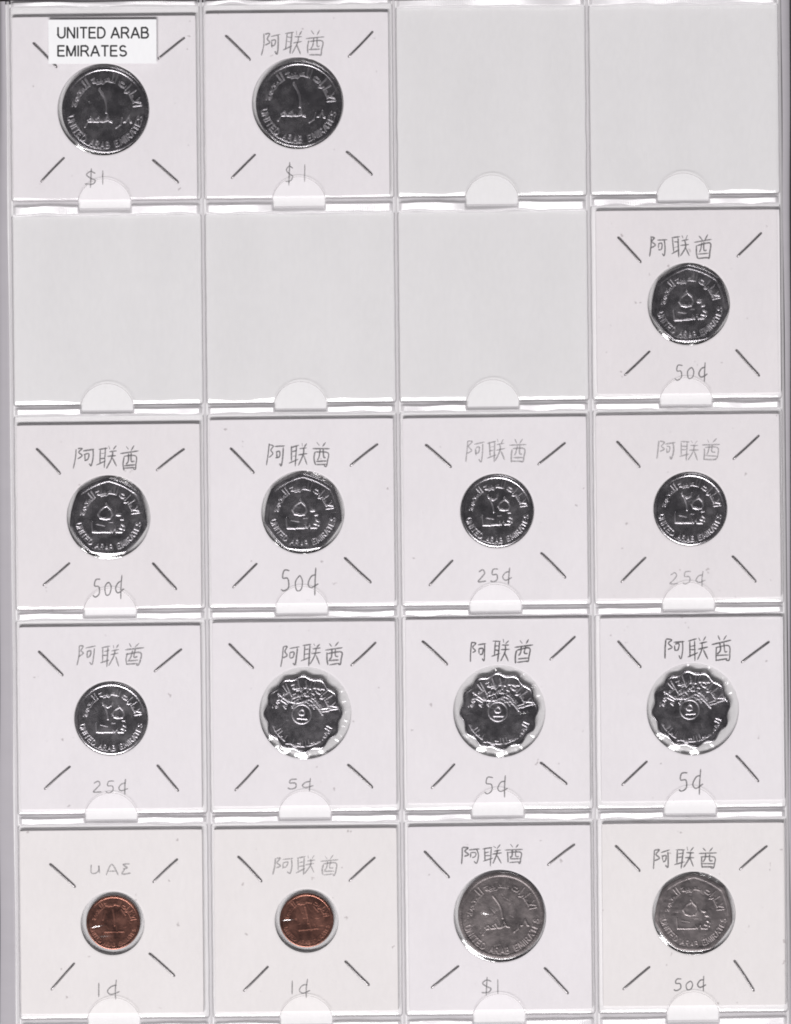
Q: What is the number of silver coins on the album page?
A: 13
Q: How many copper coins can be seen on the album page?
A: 2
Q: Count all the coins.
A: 15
